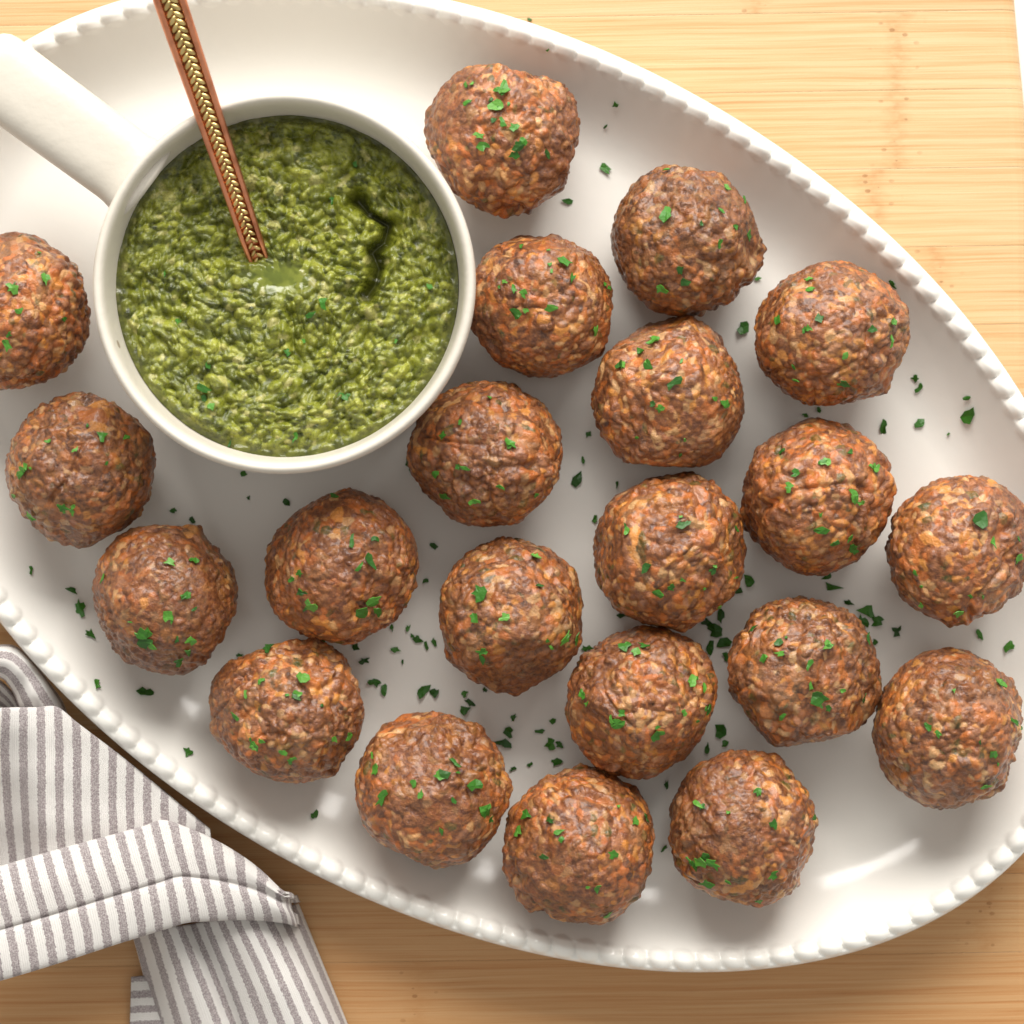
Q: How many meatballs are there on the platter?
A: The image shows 21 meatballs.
